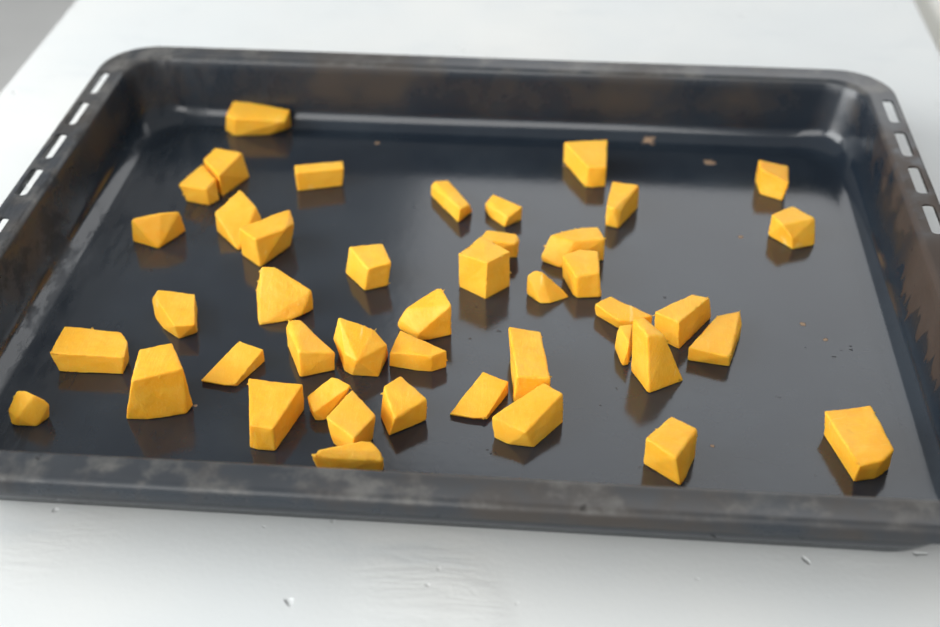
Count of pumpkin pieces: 44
